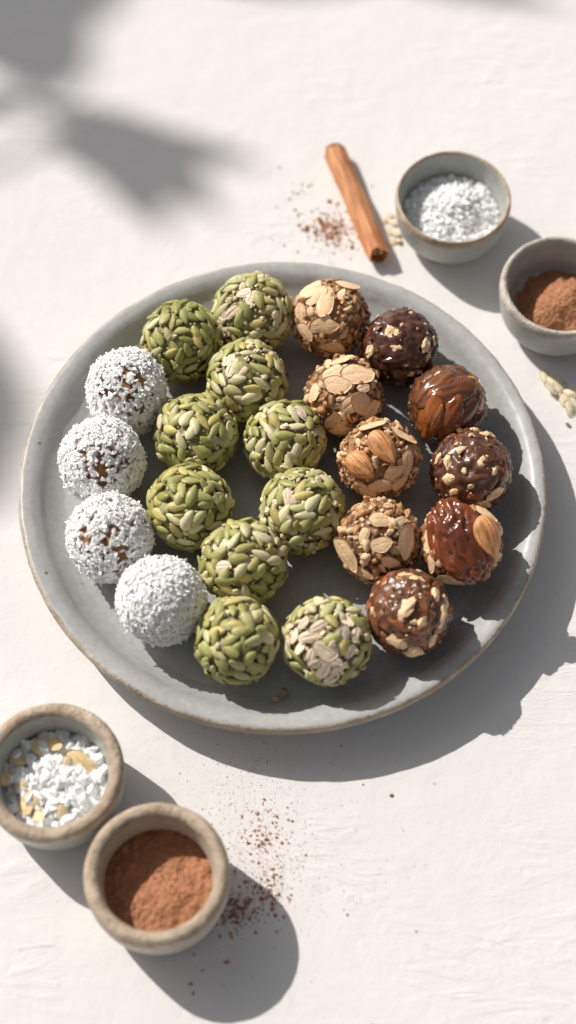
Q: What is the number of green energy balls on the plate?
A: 10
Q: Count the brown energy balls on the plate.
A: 9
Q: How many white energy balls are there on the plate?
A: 4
